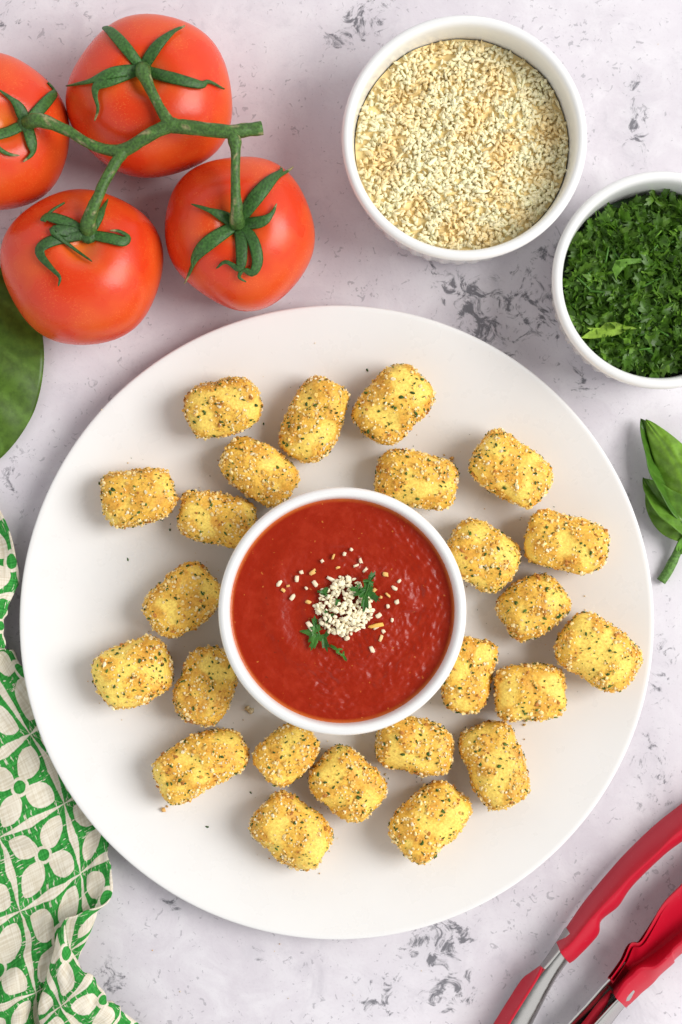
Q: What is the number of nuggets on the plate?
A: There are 24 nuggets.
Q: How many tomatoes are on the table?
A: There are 4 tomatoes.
